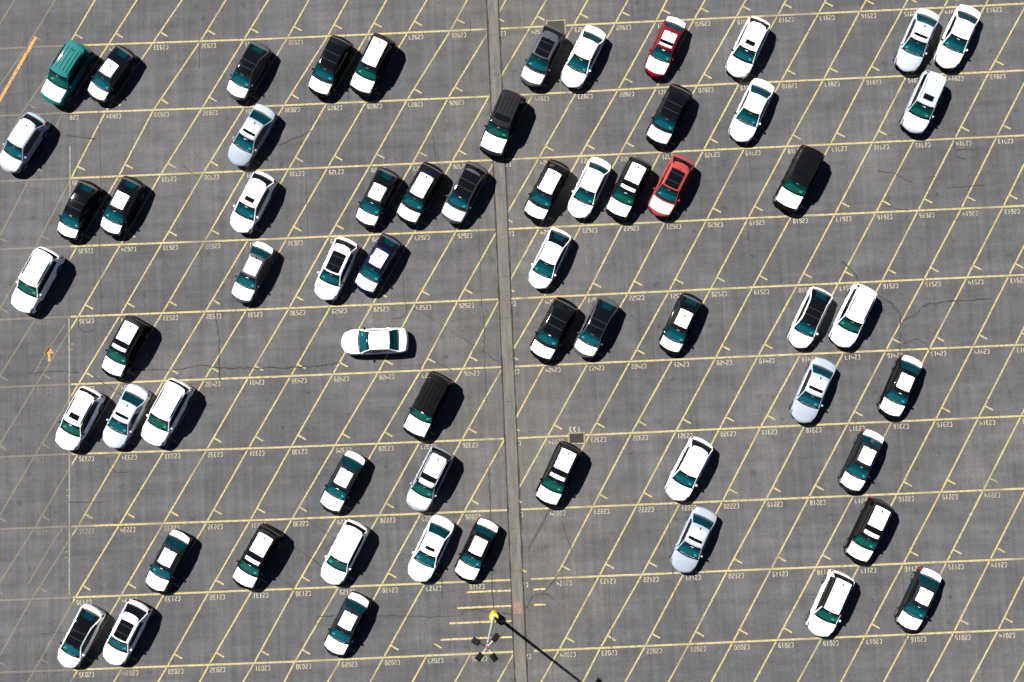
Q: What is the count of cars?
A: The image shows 63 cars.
